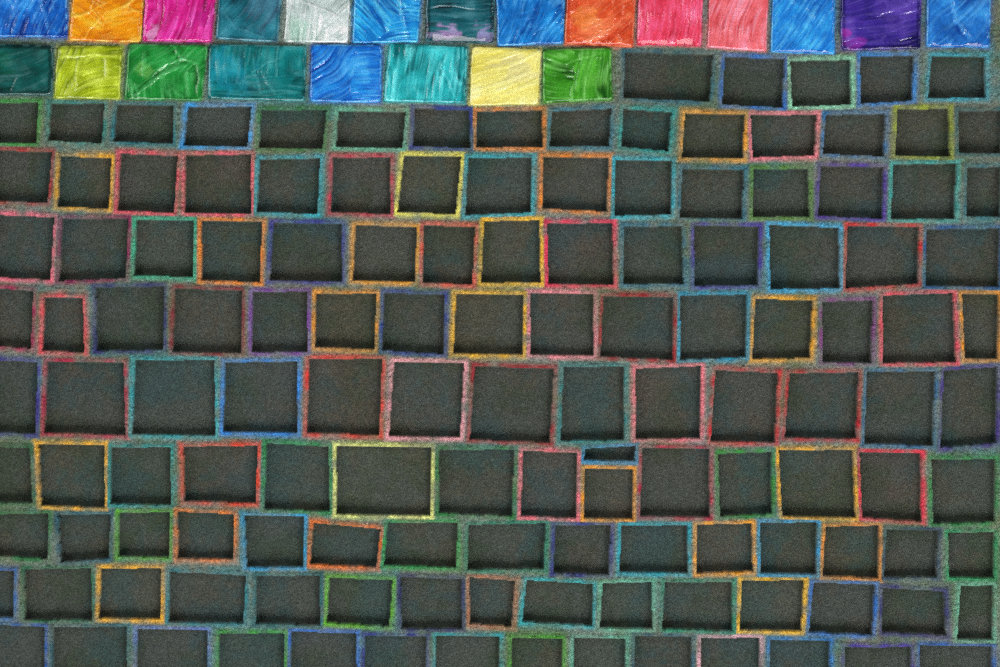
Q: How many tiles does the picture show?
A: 22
